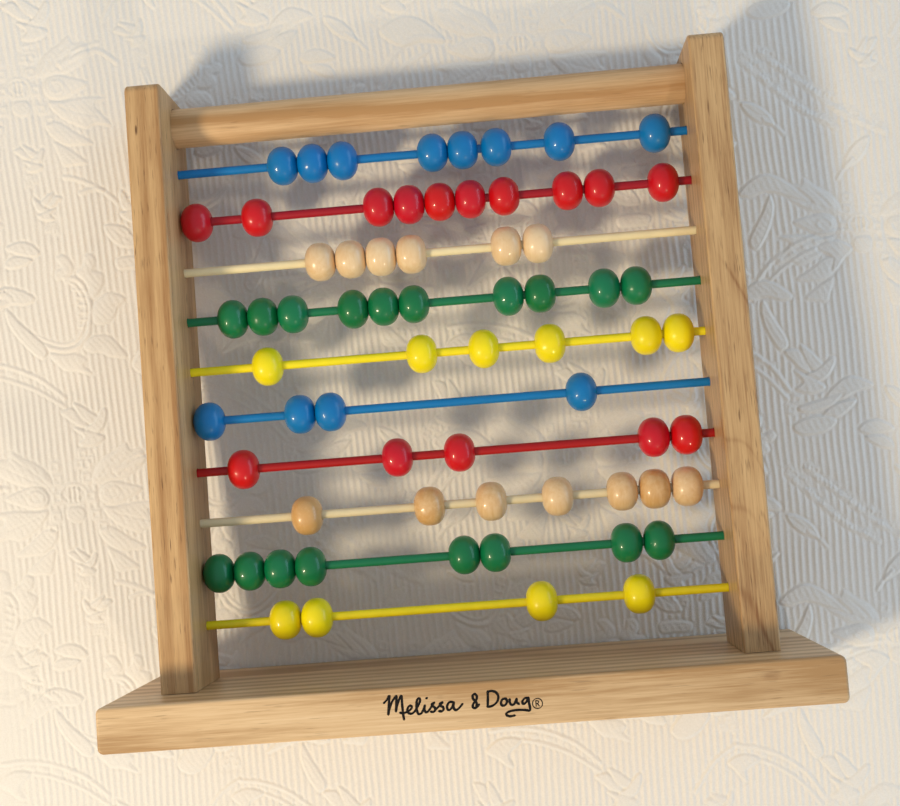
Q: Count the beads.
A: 68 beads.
